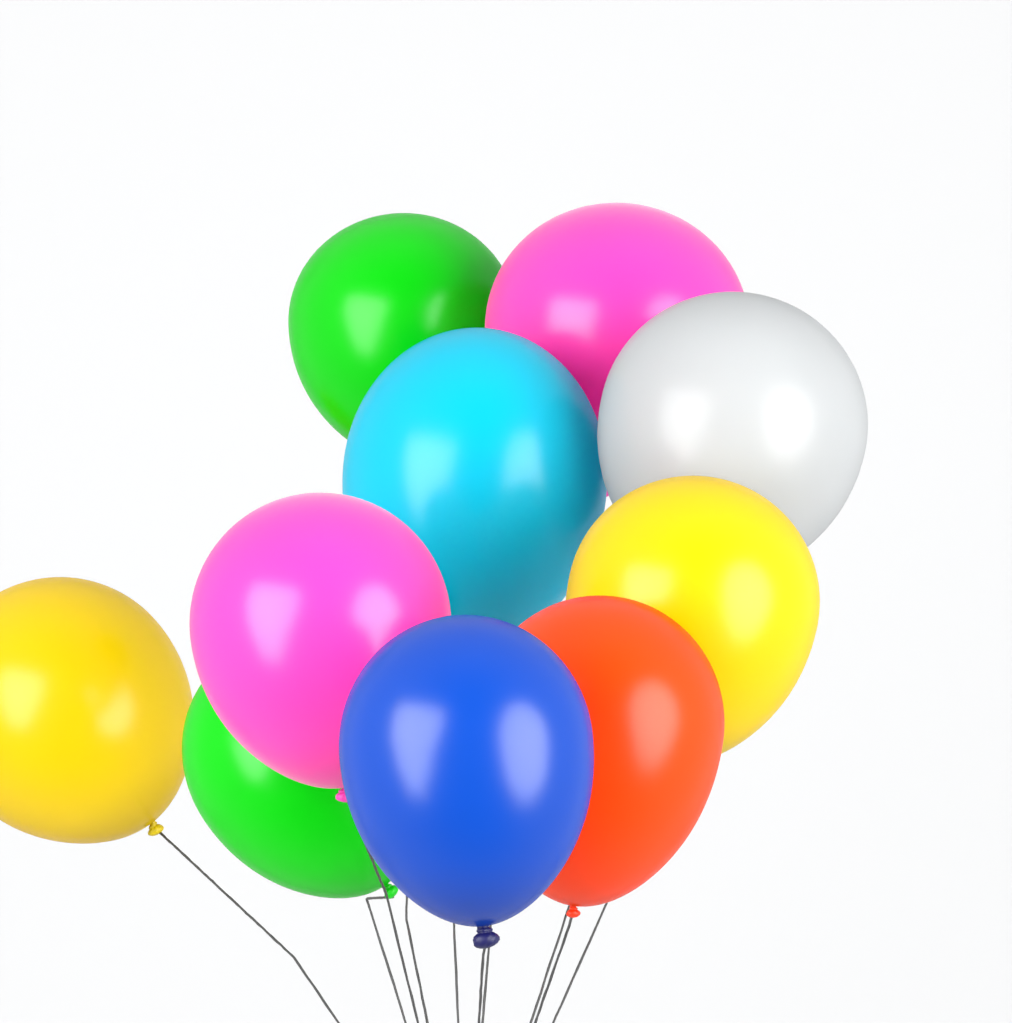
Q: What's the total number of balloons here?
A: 10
